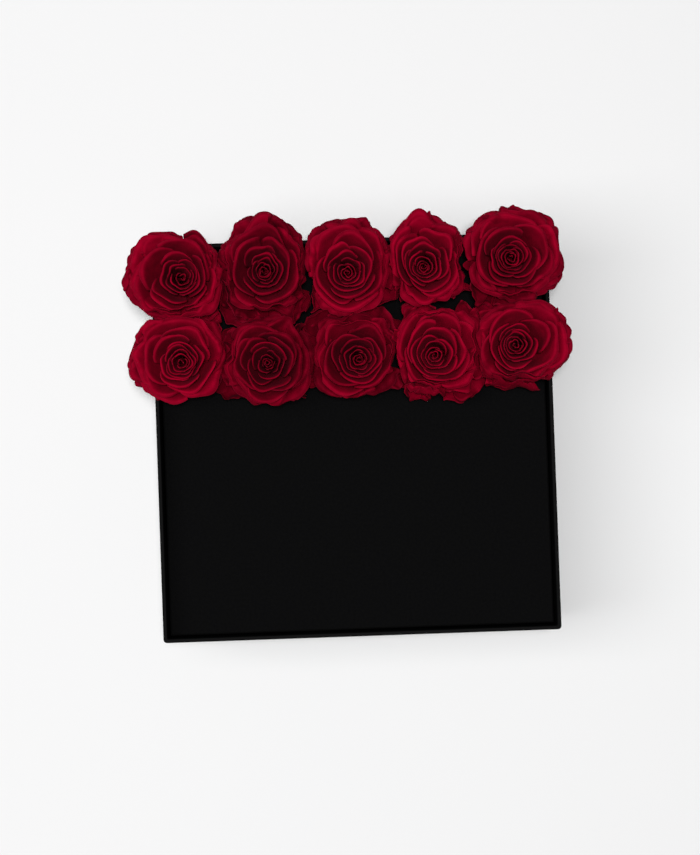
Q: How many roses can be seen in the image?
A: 10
